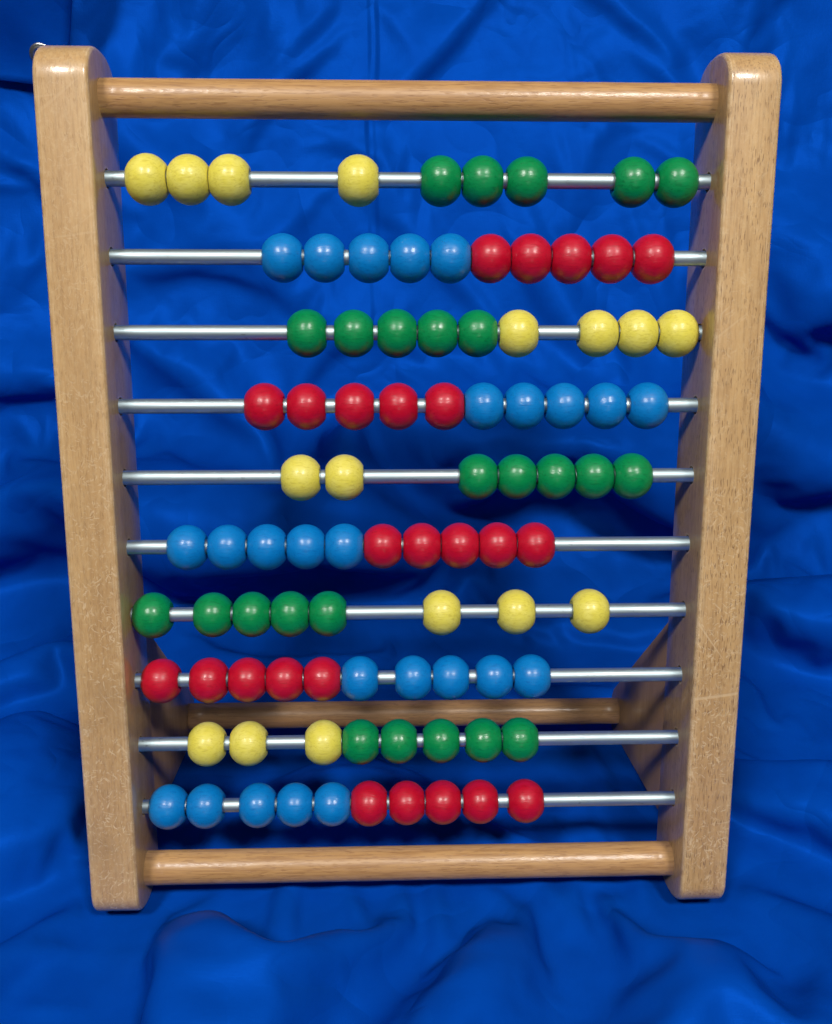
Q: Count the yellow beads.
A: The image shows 16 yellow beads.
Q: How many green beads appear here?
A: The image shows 25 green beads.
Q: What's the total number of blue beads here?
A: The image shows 25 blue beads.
